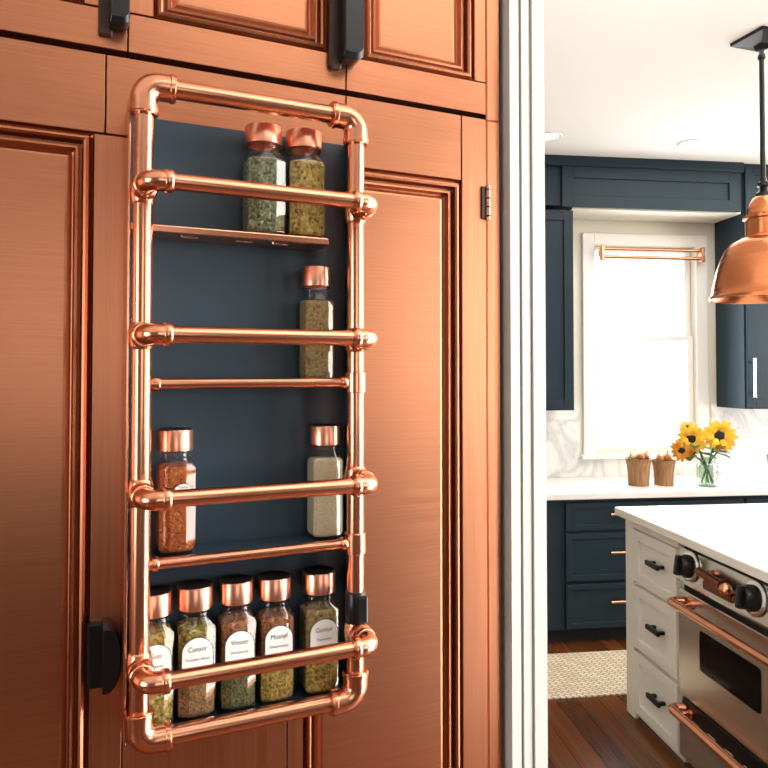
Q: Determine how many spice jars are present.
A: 10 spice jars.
